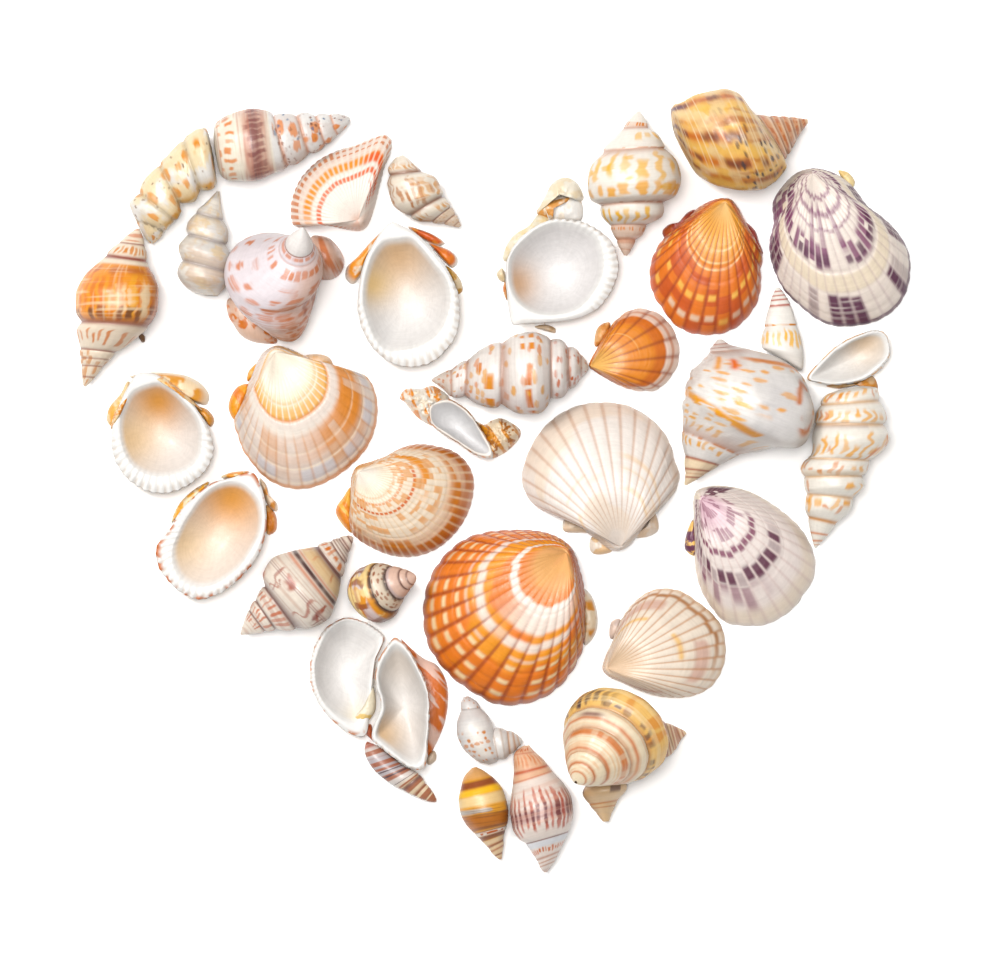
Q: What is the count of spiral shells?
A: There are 20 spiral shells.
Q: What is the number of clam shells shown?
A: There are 17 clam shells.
